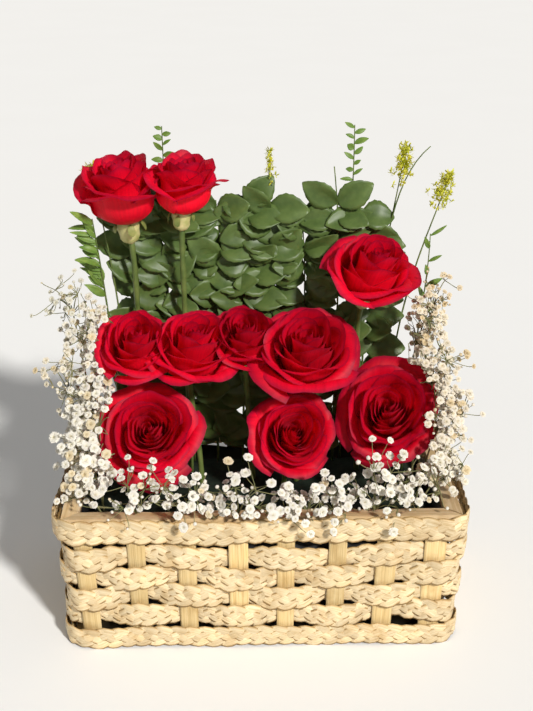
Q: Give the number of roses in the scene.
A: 10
